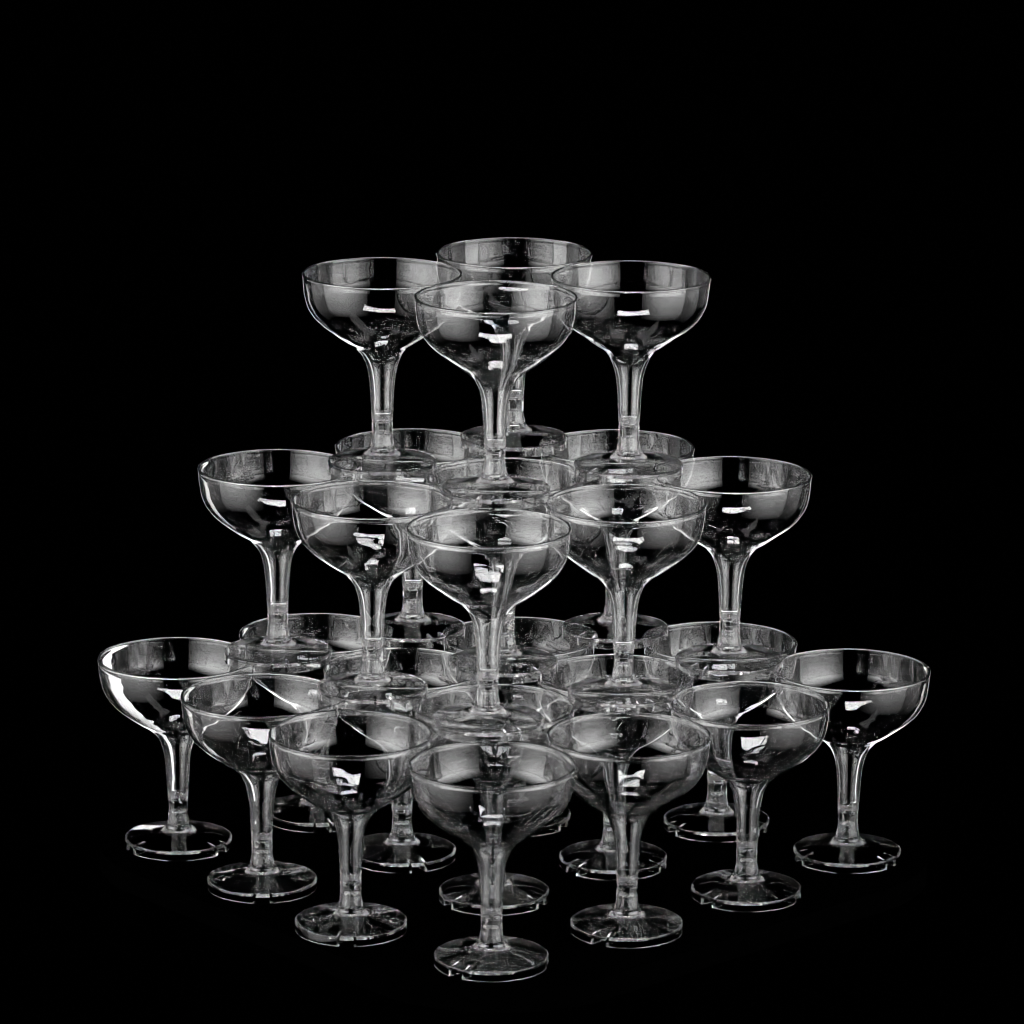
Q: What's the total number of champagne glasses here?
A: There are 25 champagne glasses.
